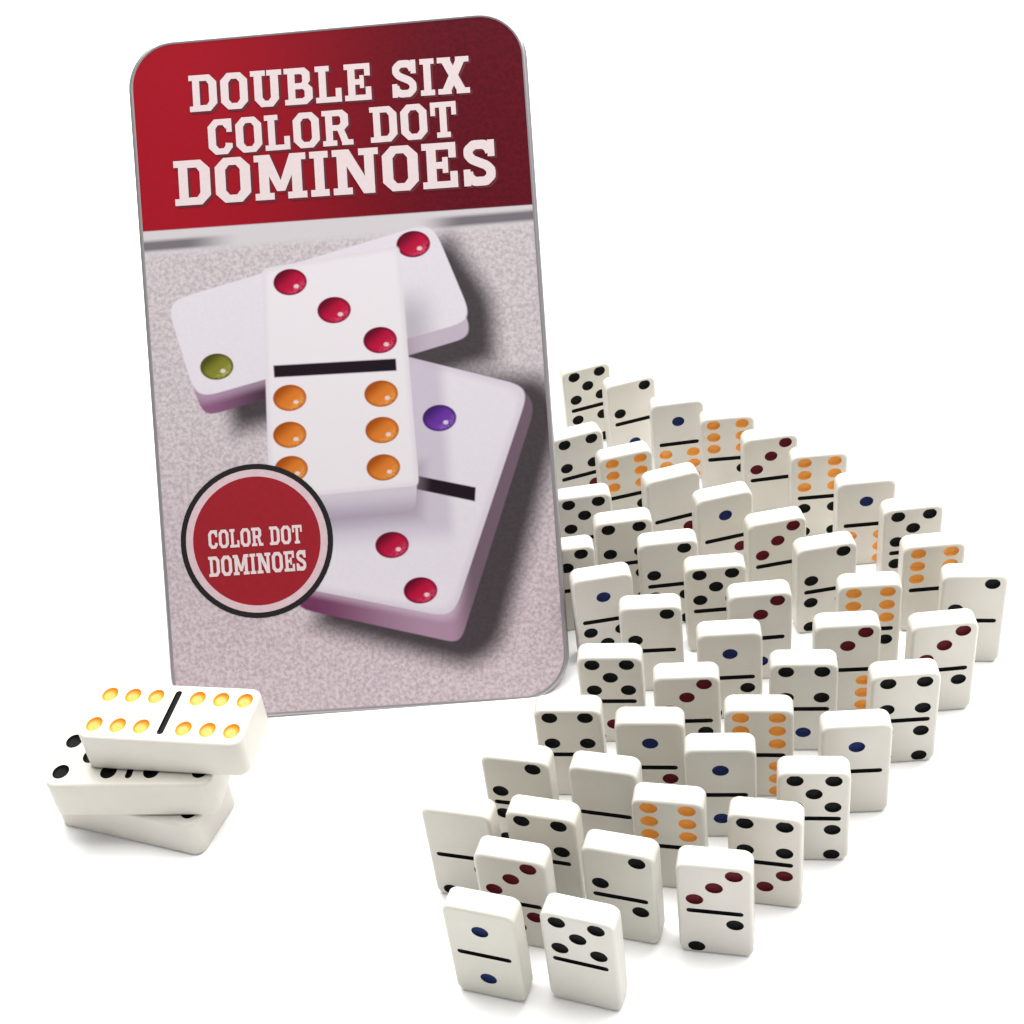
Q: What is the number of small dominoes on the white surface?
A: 49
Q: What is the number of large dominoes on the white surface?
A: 3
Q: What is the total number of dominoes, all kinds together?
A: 52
